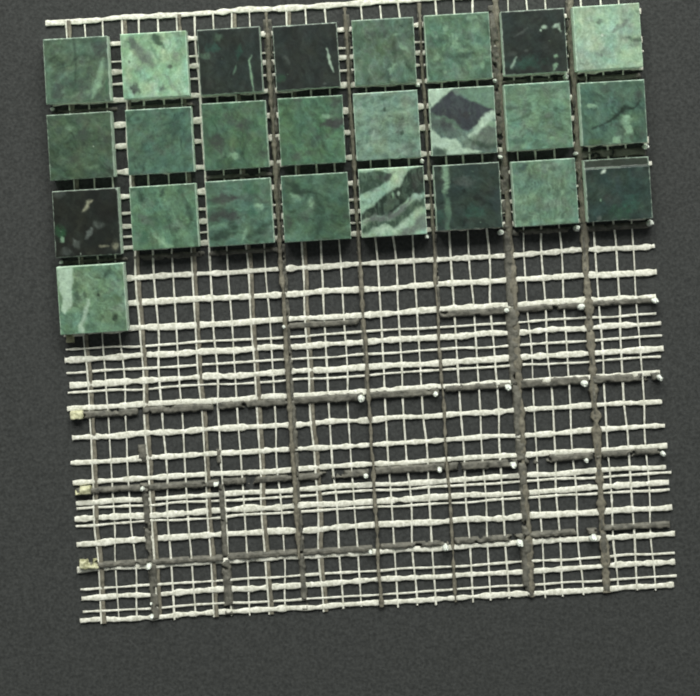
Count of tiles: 25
